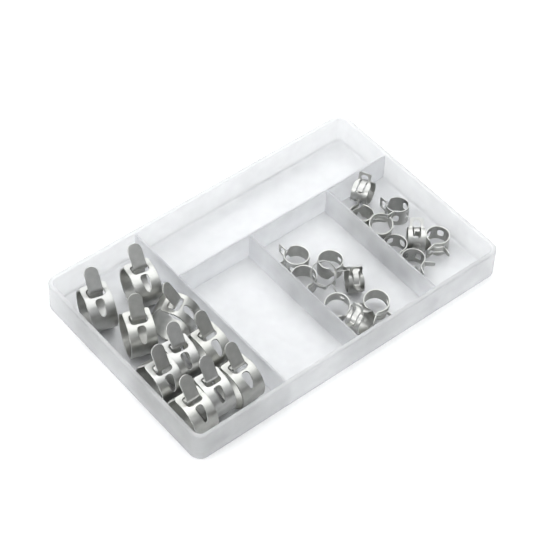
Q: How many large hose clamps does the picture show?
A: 10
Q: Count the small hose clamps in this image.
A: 16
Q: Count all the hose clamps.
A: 26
